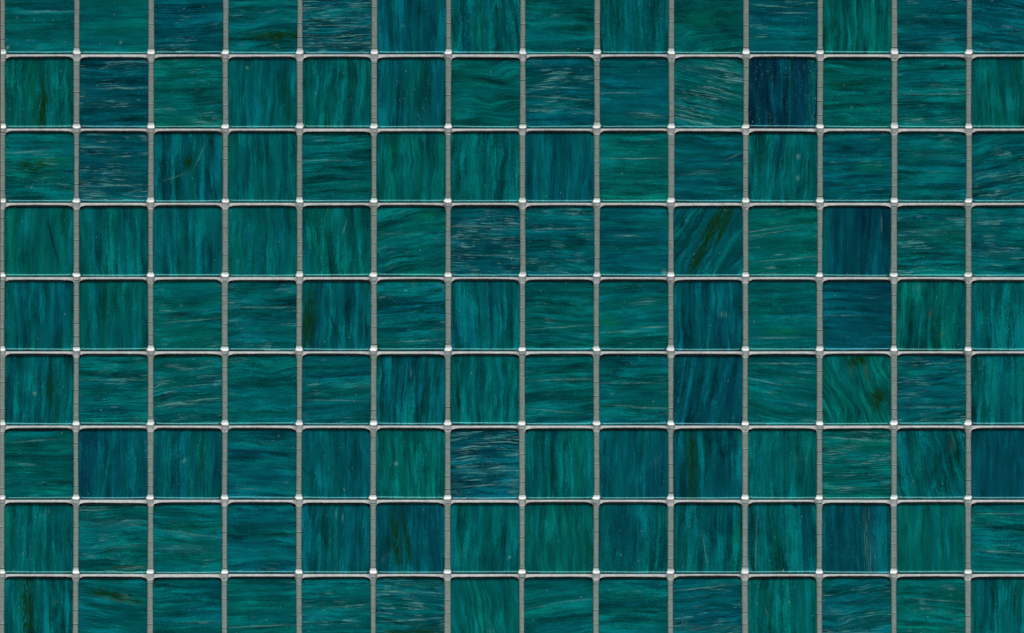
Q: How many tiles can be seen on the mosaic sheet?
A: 126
